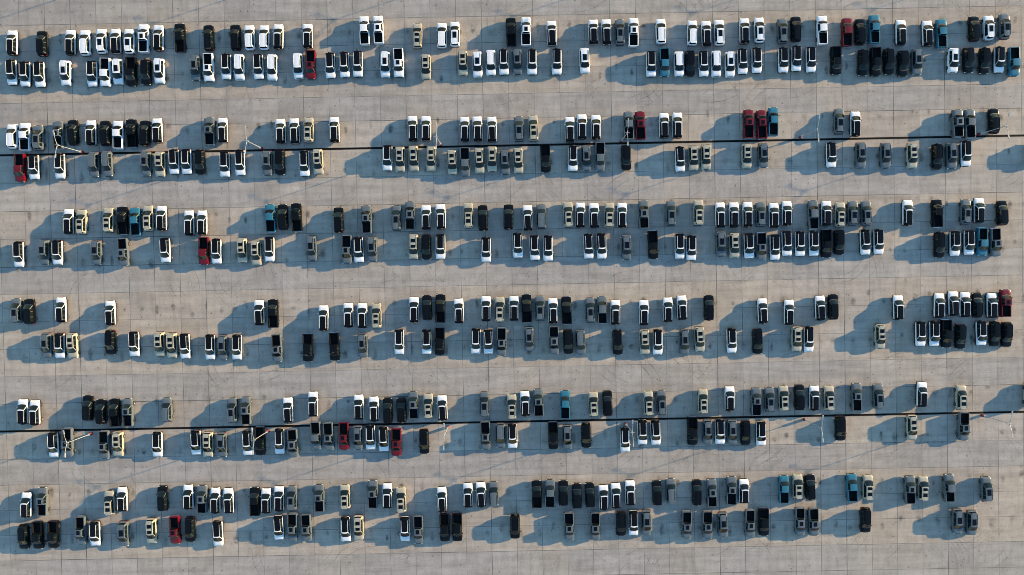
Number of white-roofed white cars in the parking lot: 38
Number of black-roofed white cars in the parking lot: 187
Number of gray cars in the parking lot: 114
